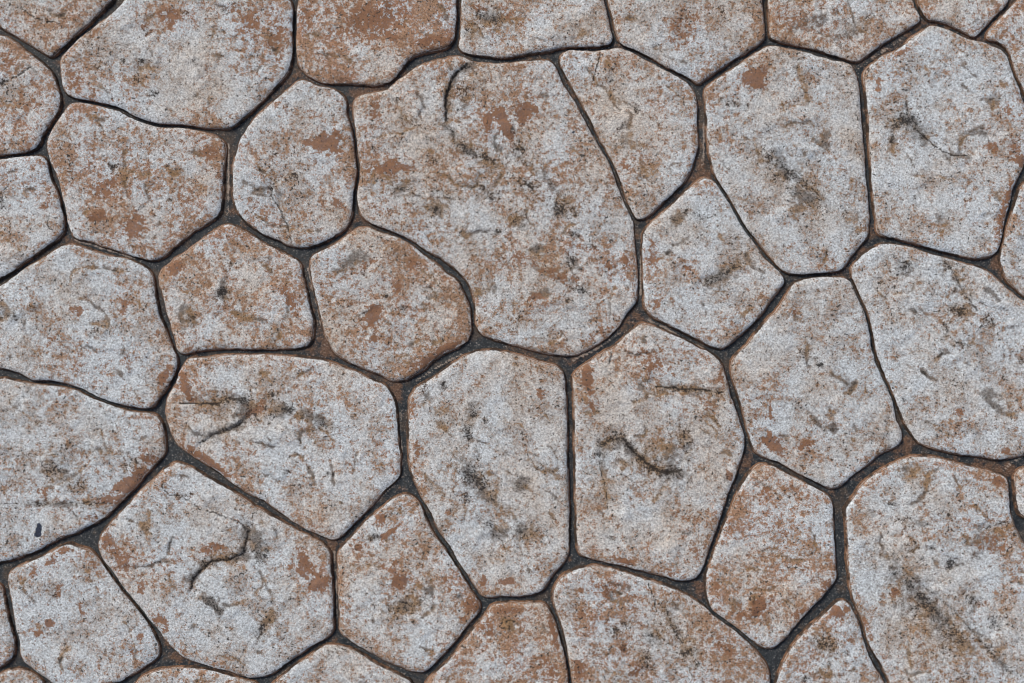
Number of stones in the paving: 40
